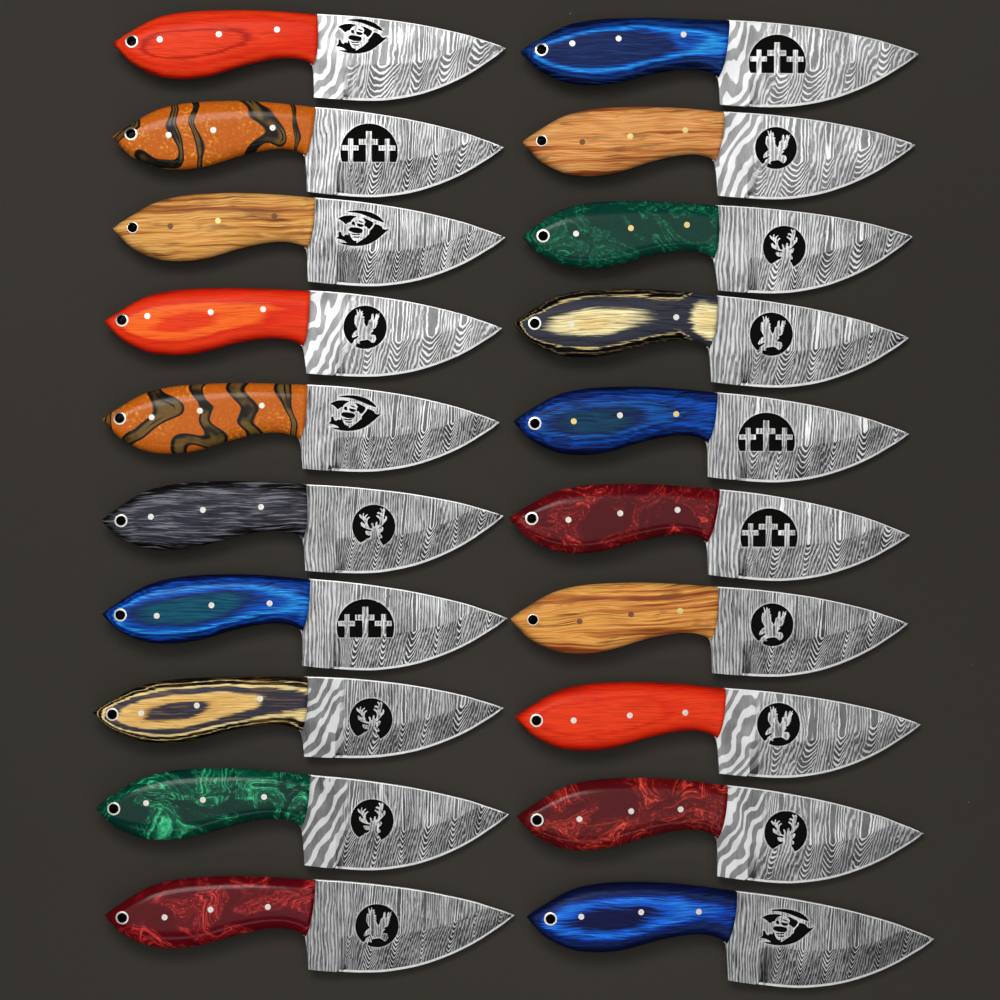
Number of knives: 20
